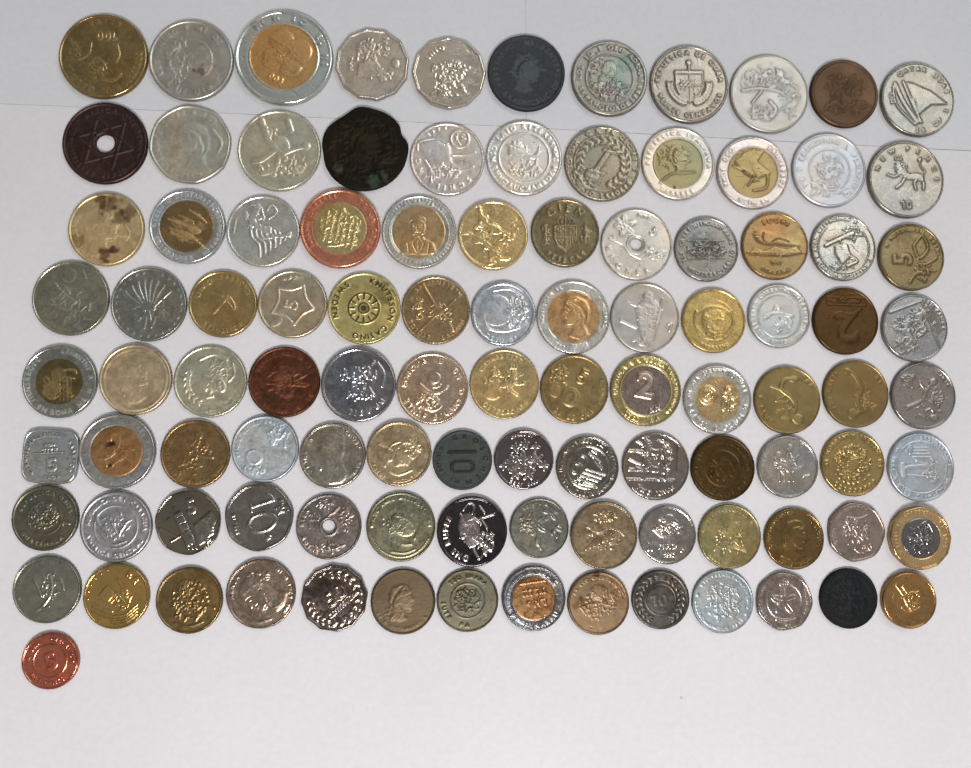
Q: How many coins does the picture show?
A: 103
